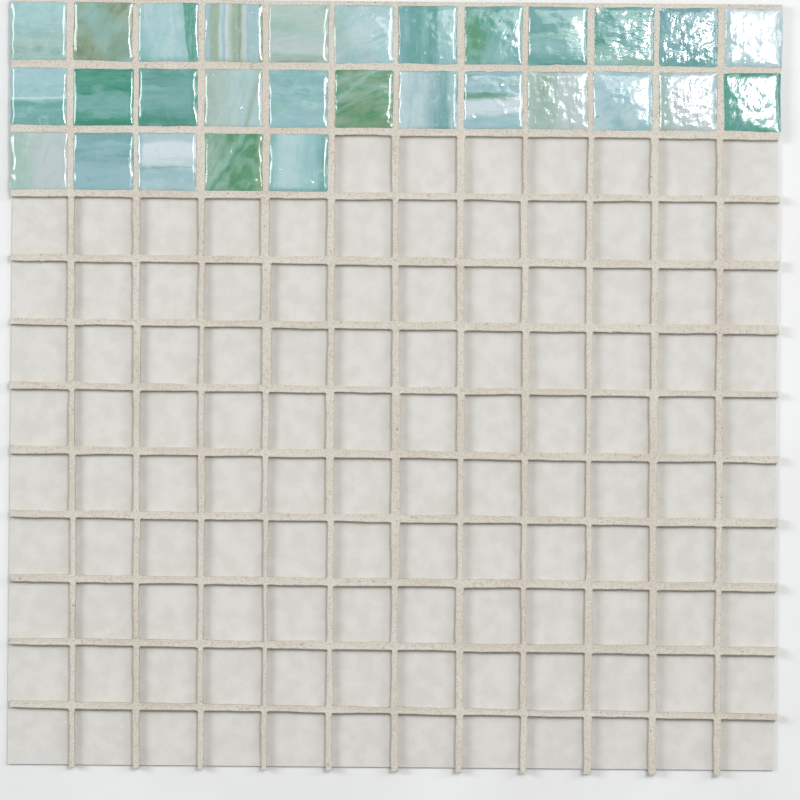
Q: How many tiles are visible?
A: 29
